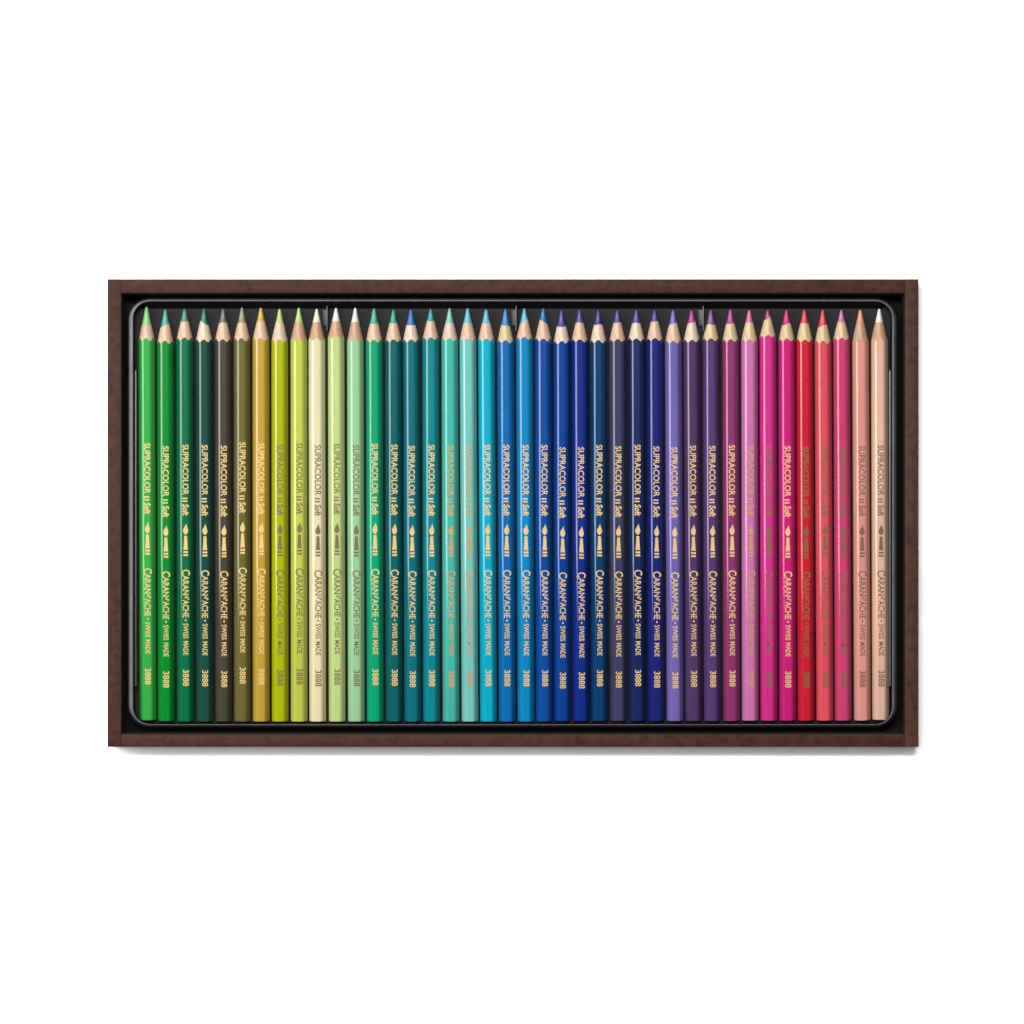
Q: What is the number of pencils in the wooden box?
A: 40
